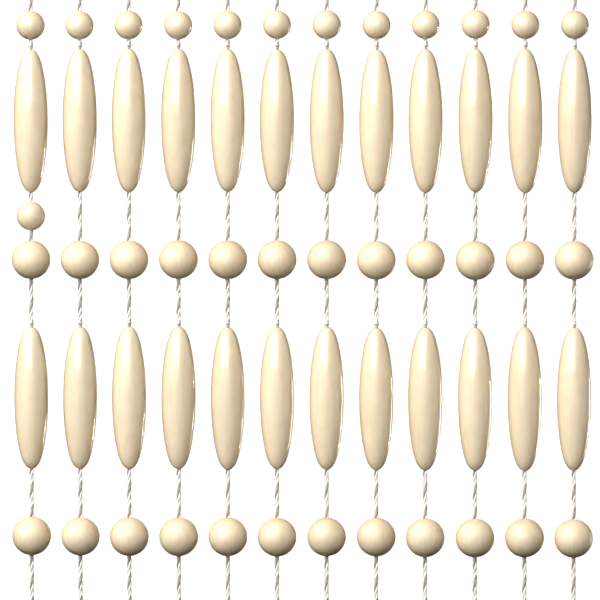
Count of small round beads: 13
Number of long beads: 24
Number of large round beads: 24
